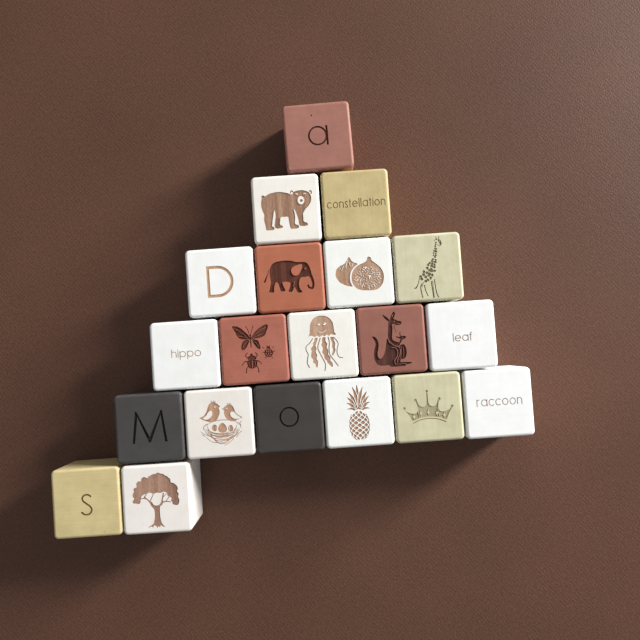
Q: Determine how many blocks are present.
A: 20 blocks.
